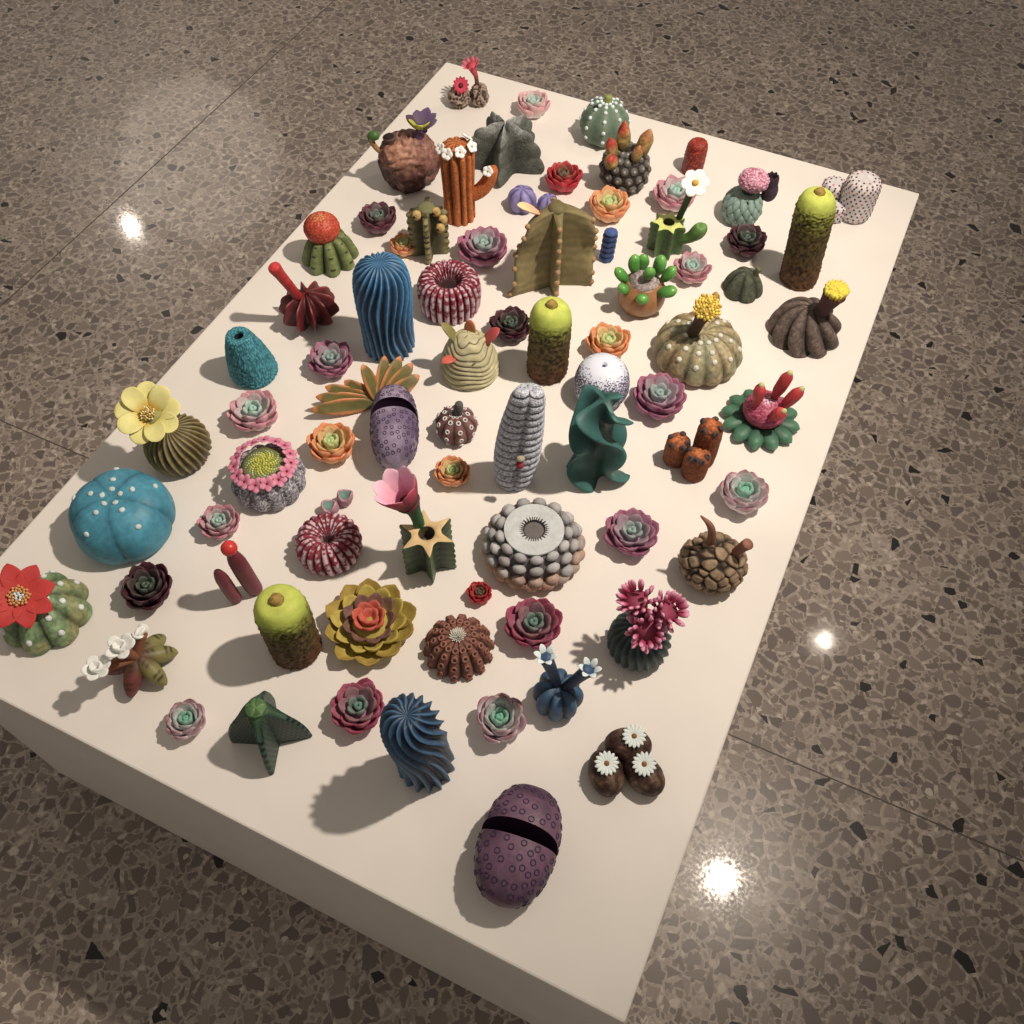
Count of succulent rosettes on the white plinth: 26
